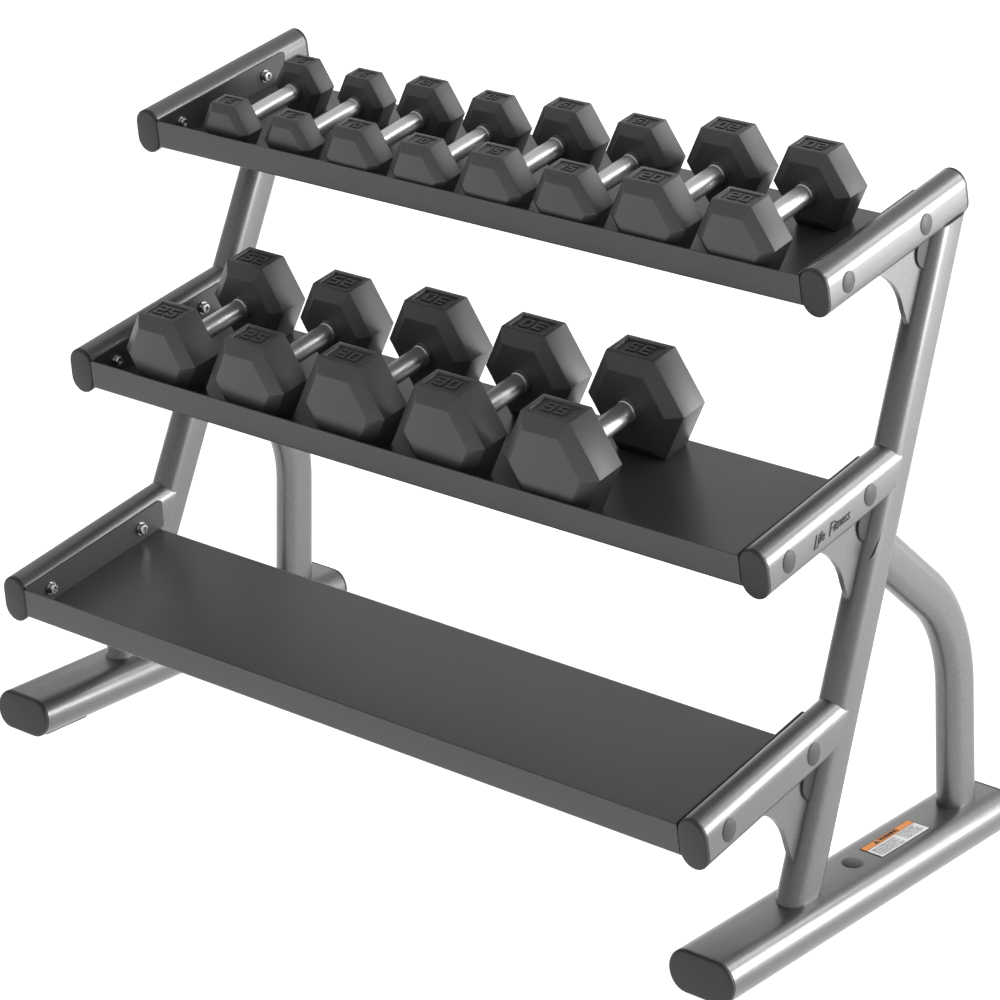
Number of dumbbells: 13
